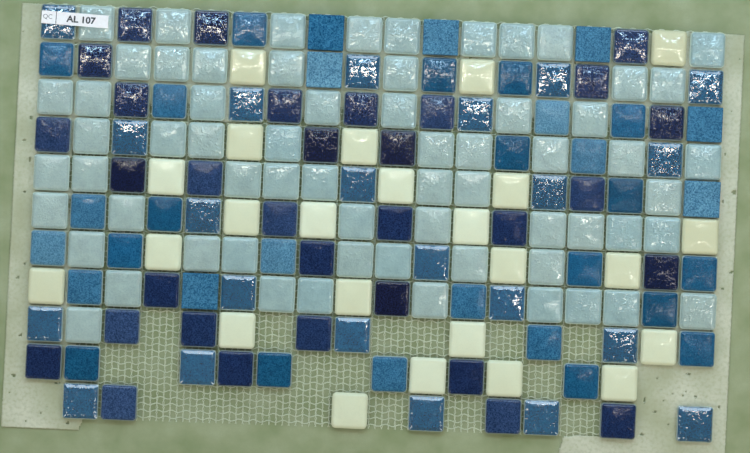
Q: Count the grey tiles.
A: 64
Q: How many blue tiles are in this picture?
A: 55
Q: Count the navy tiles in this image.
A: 32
